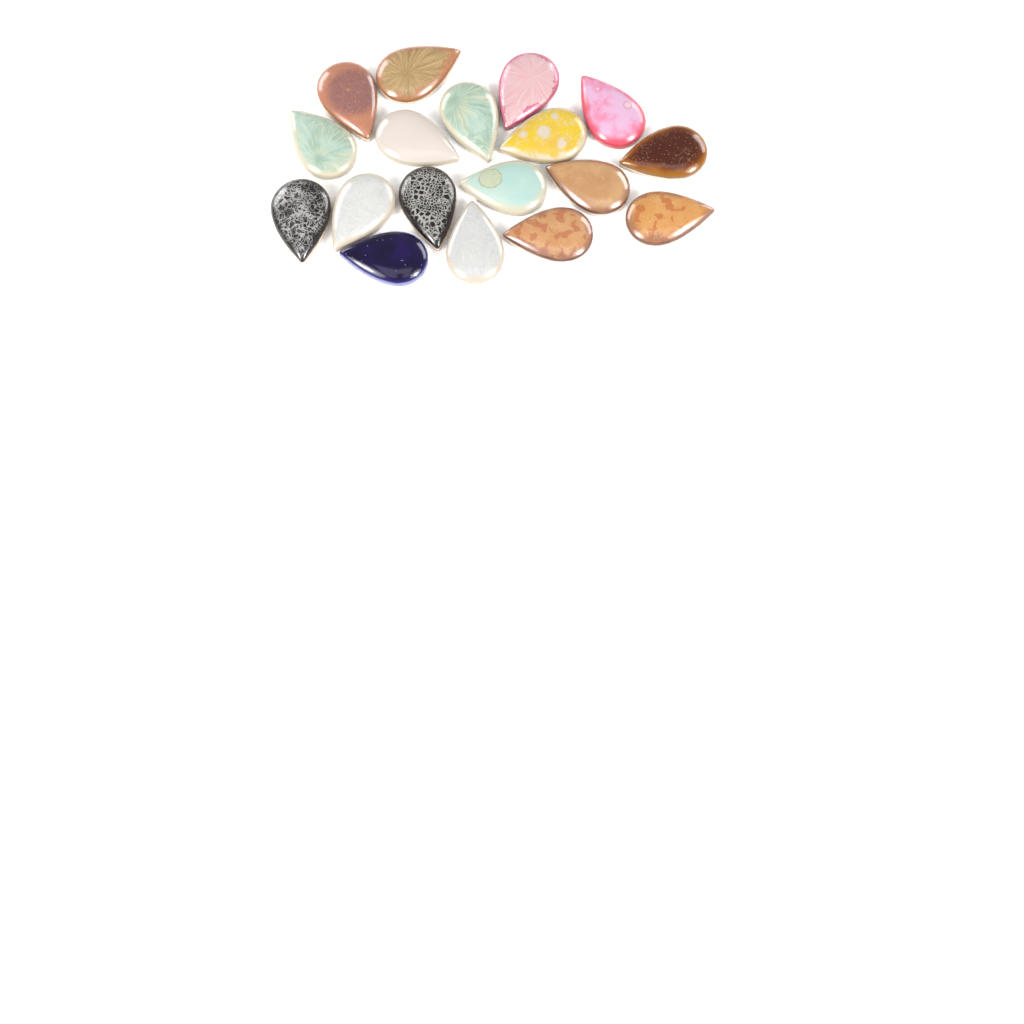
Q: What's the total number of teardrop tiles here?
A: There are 18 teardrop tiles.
